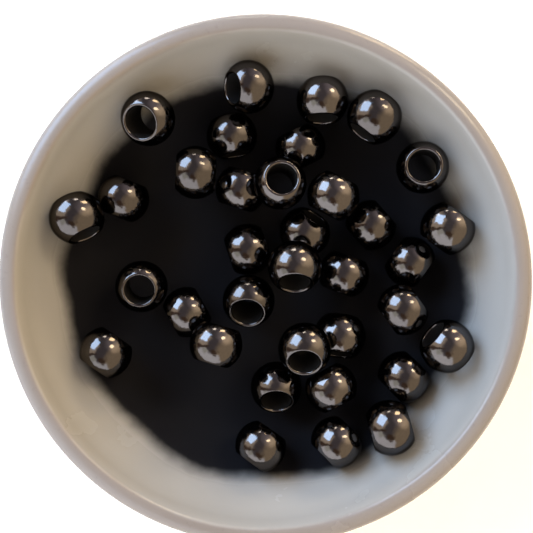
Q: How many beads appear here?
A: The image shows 35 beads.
